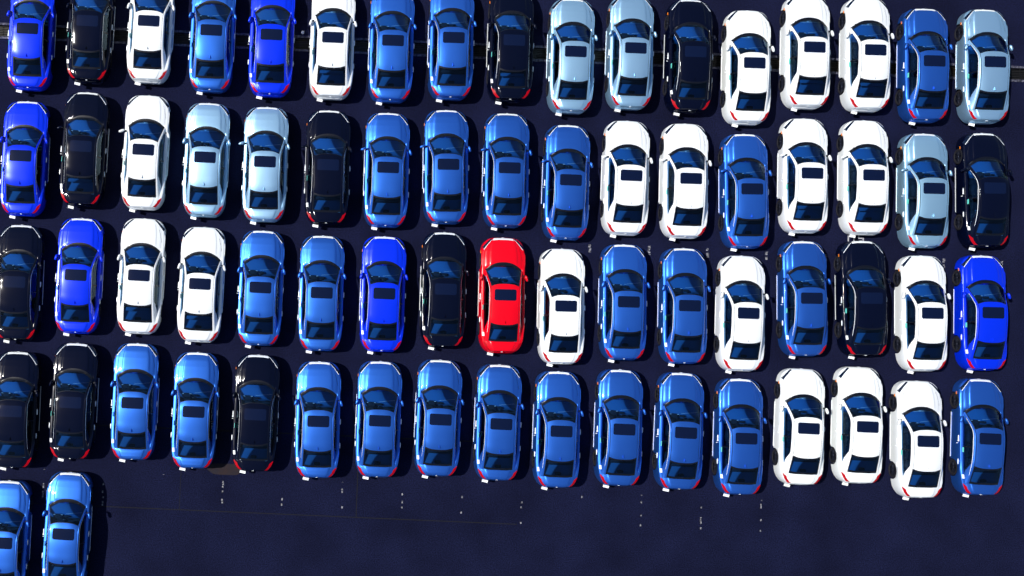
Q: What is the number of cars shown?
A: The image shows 70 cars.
